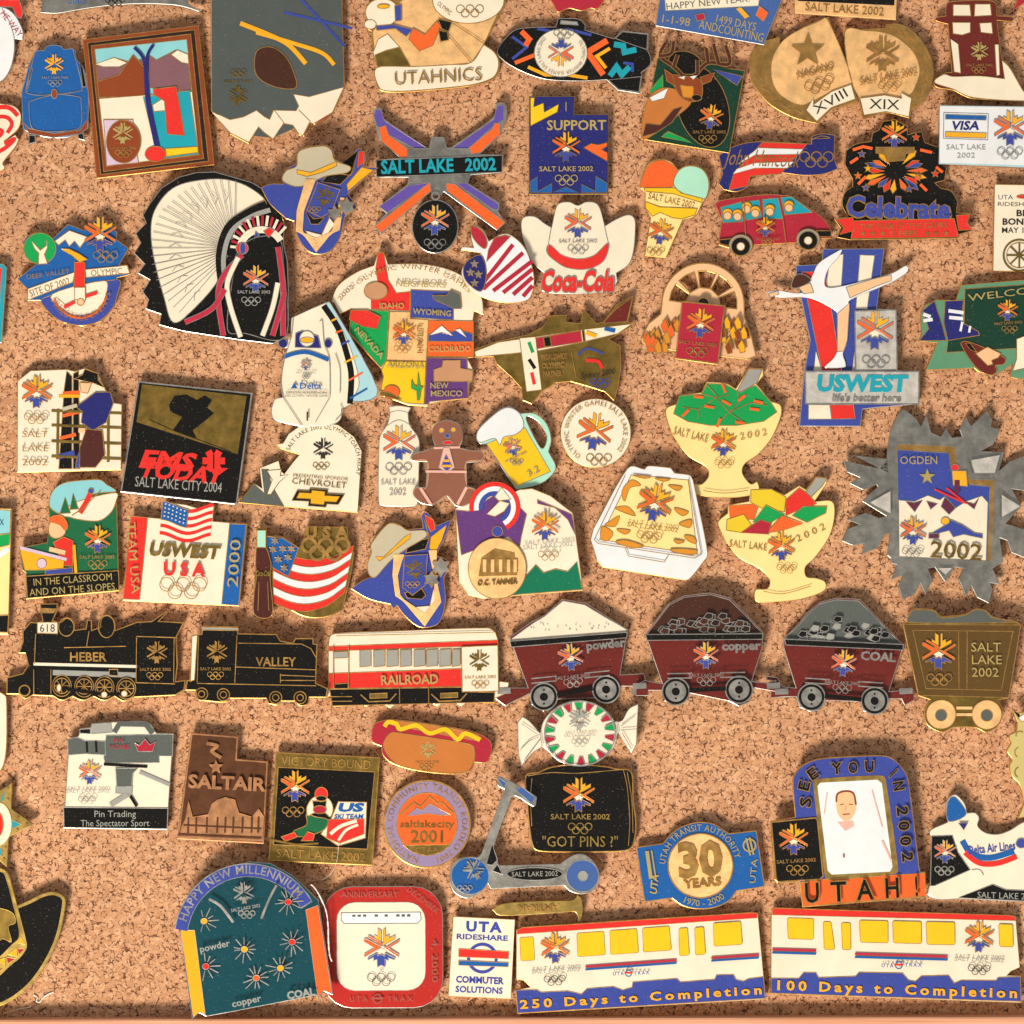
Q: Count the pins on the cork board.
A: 81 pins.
